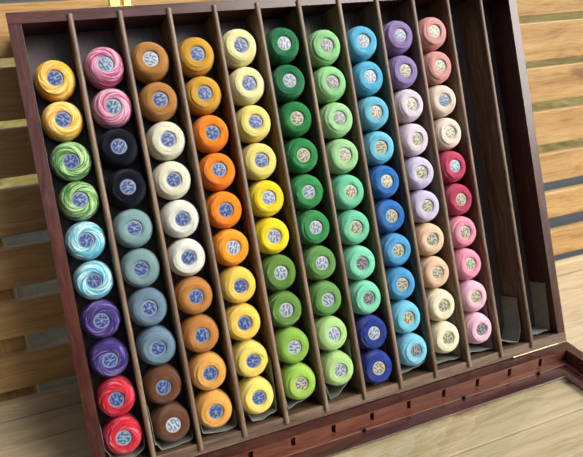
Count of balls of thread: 100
